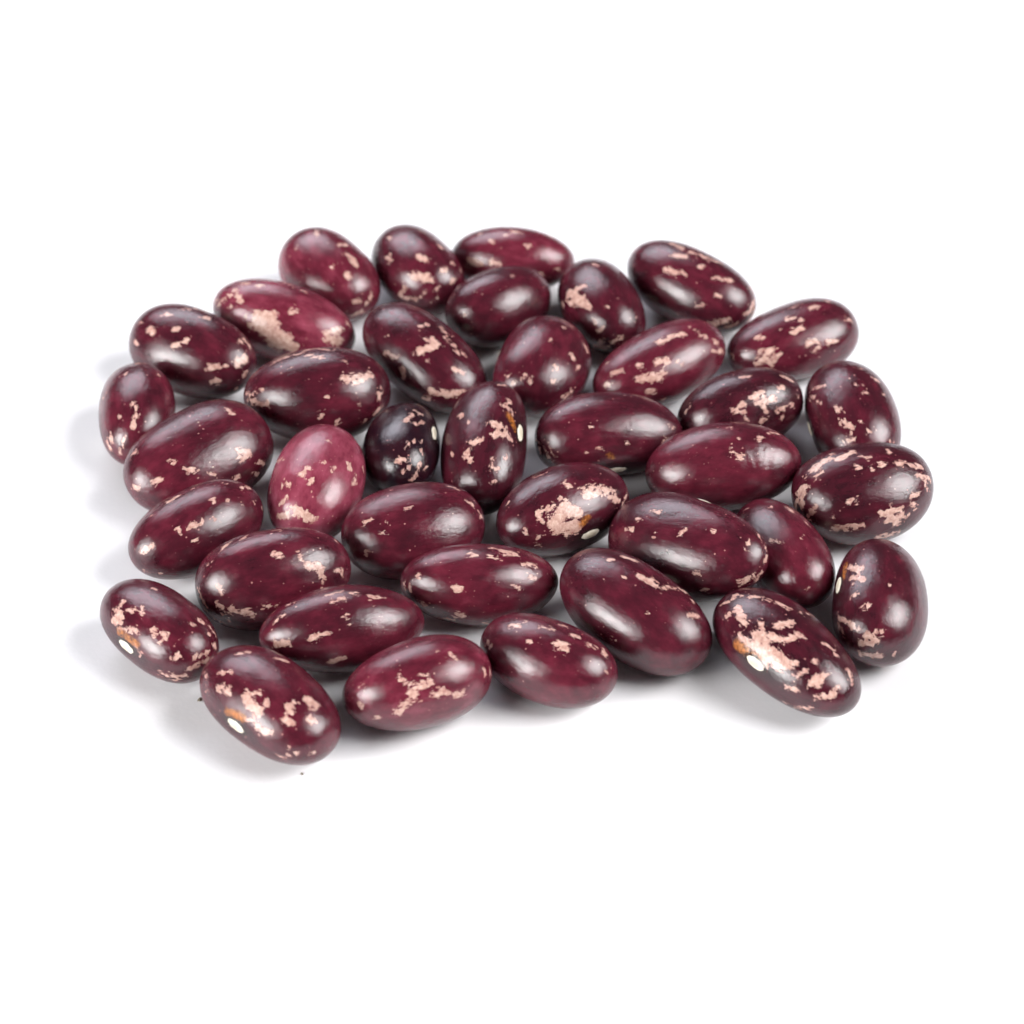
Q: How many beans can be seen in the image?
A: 38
